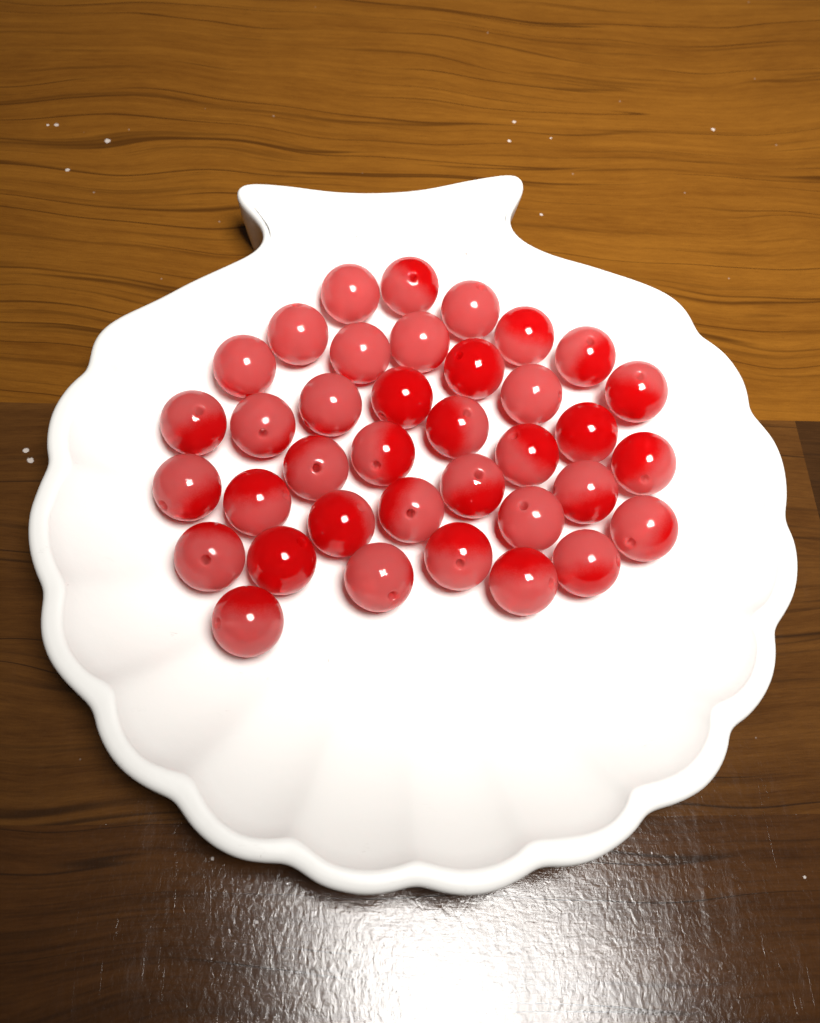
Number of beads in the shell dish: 37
